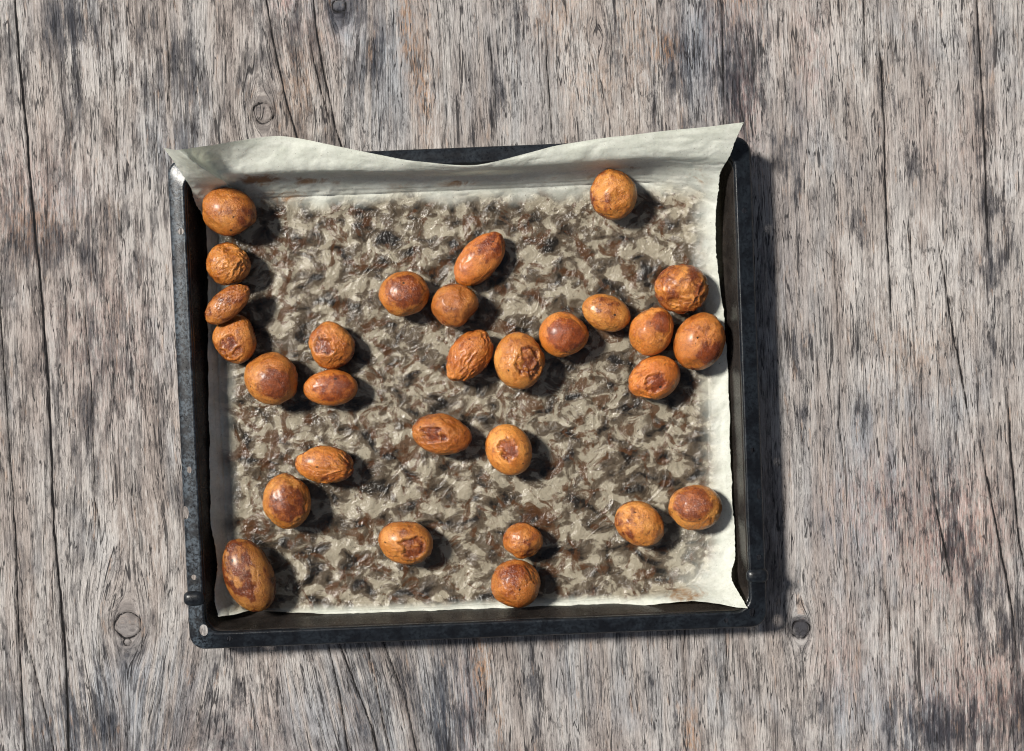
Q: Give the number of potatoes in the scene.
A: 29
